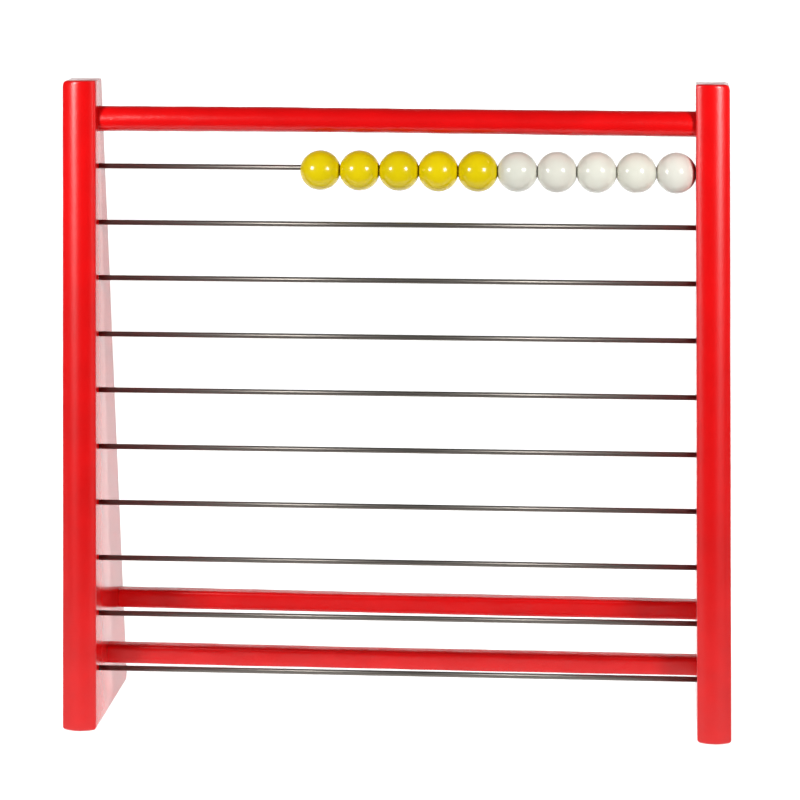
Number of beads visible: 10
